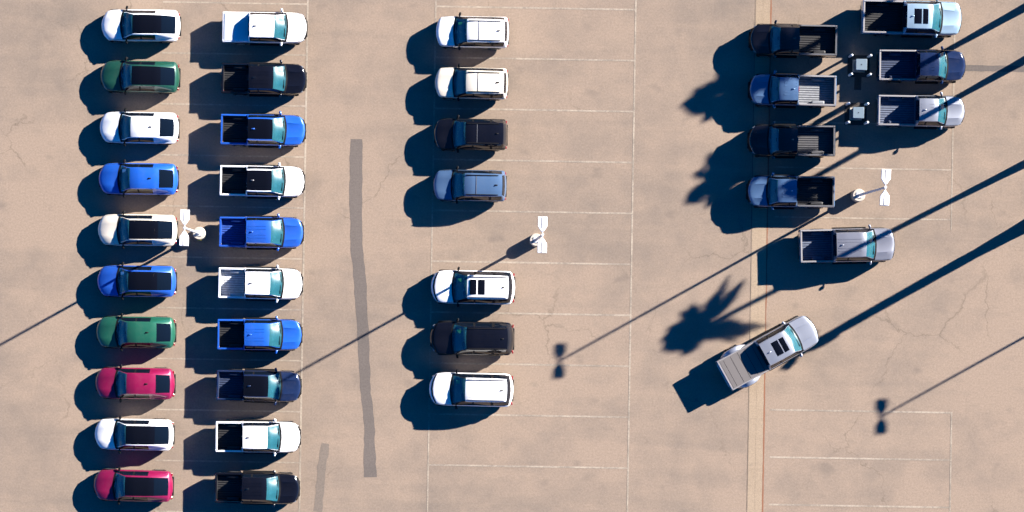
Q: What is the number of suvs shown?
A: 17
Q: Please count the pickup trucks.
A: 19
